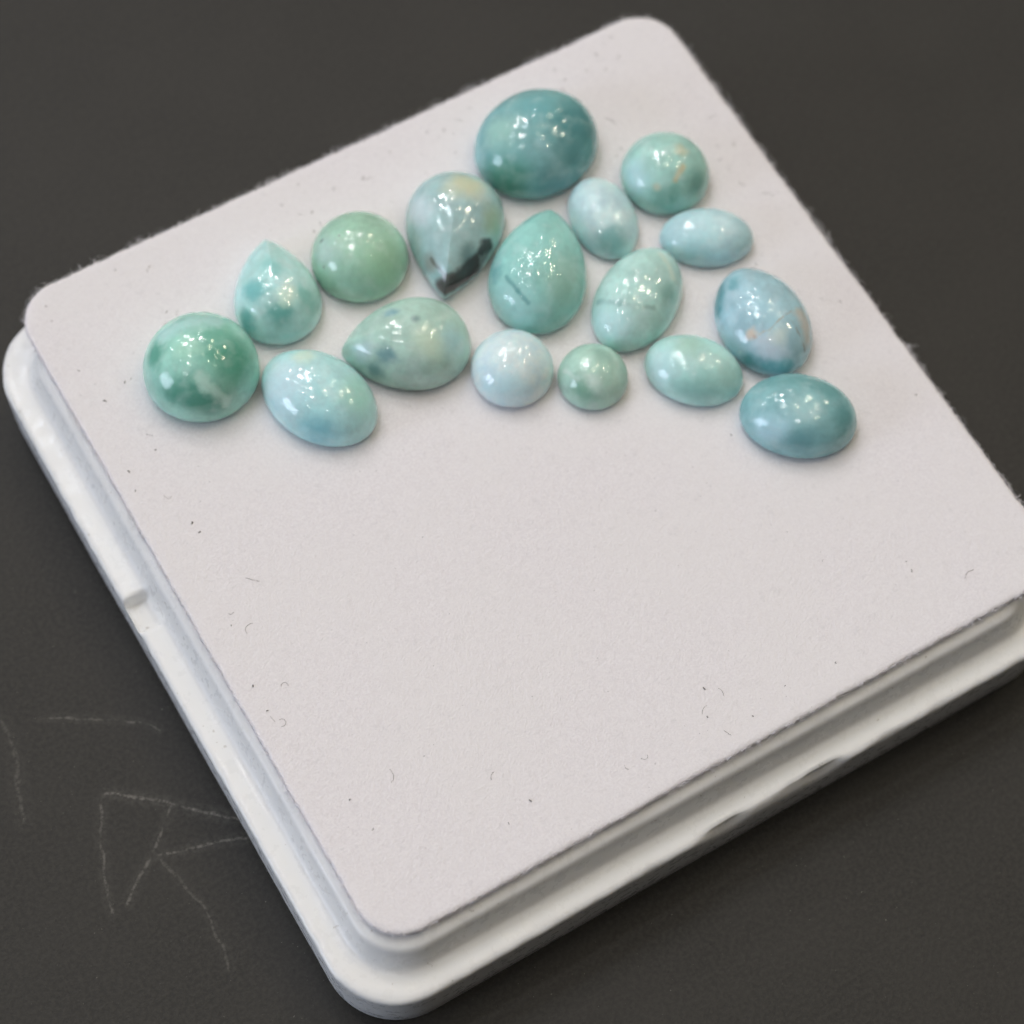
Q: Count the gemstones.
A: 17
